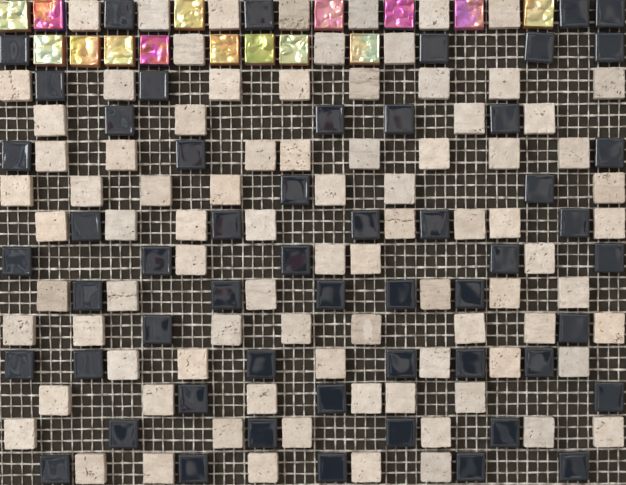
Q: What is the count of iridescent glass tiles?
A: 15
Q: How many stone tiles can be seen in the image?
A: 86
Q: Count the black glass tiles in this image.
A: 54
